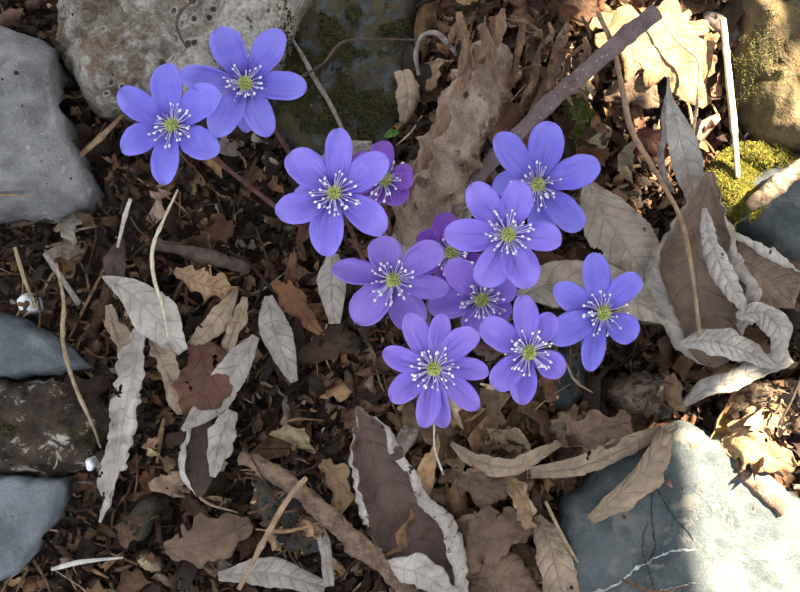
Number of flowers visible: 12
